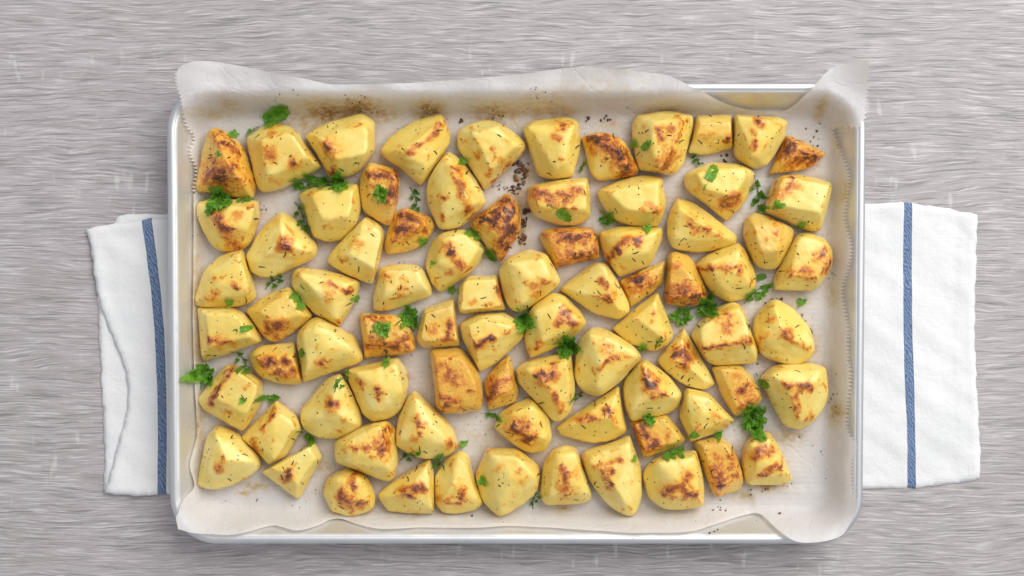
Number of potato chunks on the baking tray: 78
